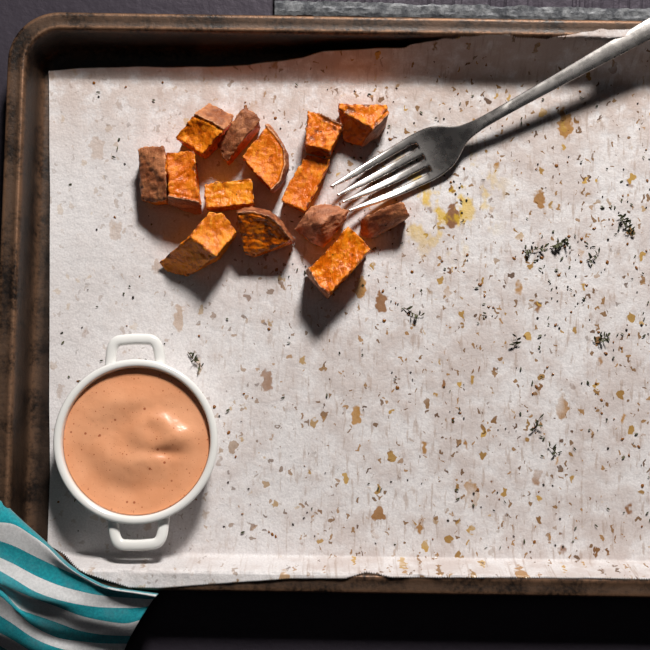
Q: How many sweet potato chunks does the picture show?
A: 14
